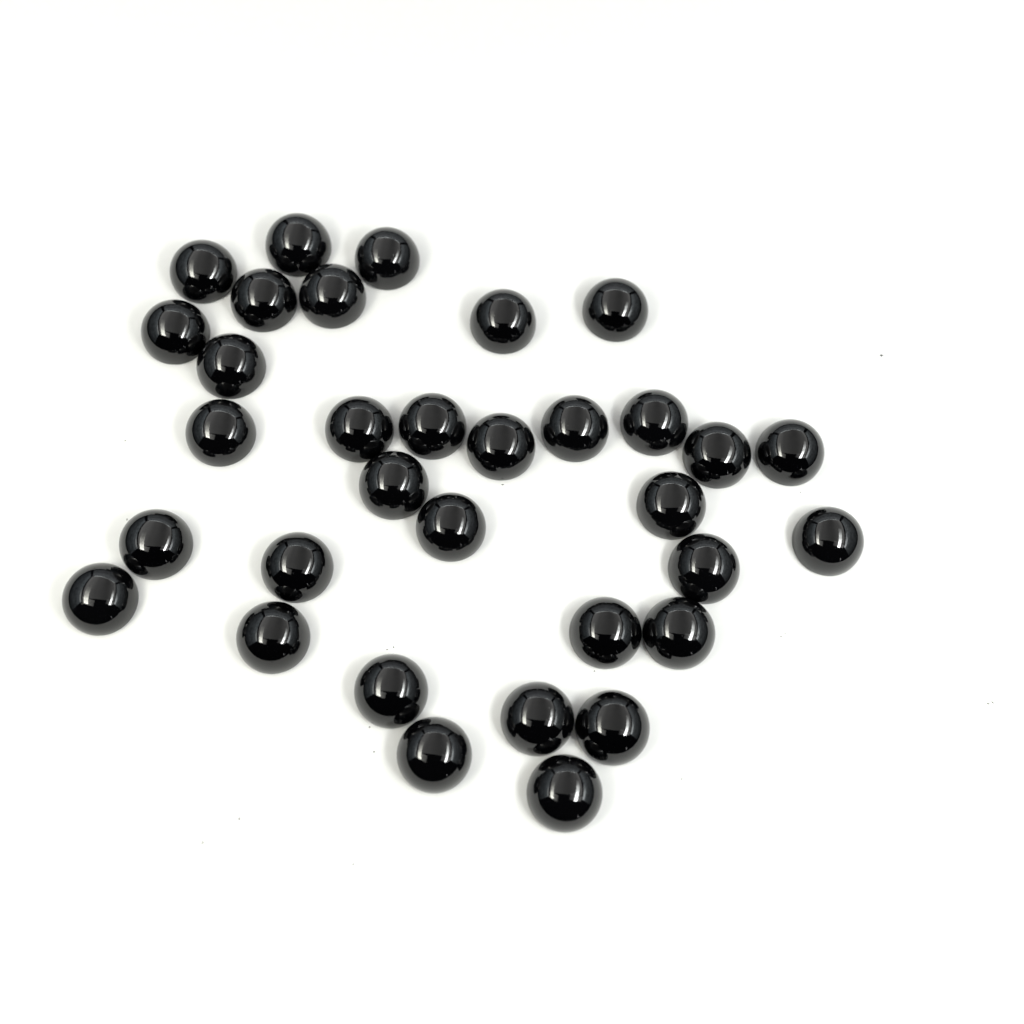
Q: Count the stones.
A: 33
